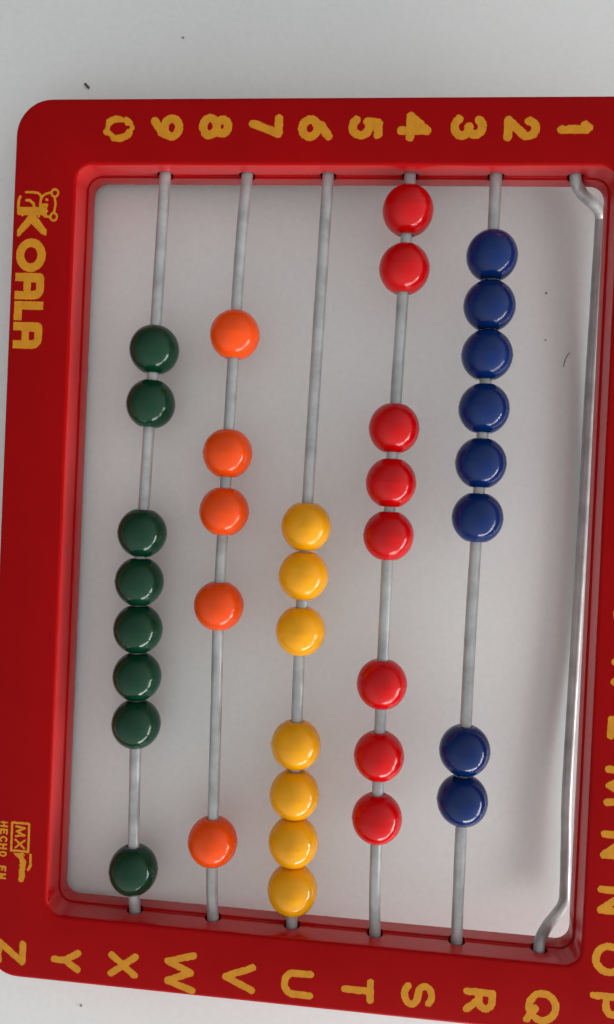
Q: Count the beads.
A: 36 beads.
